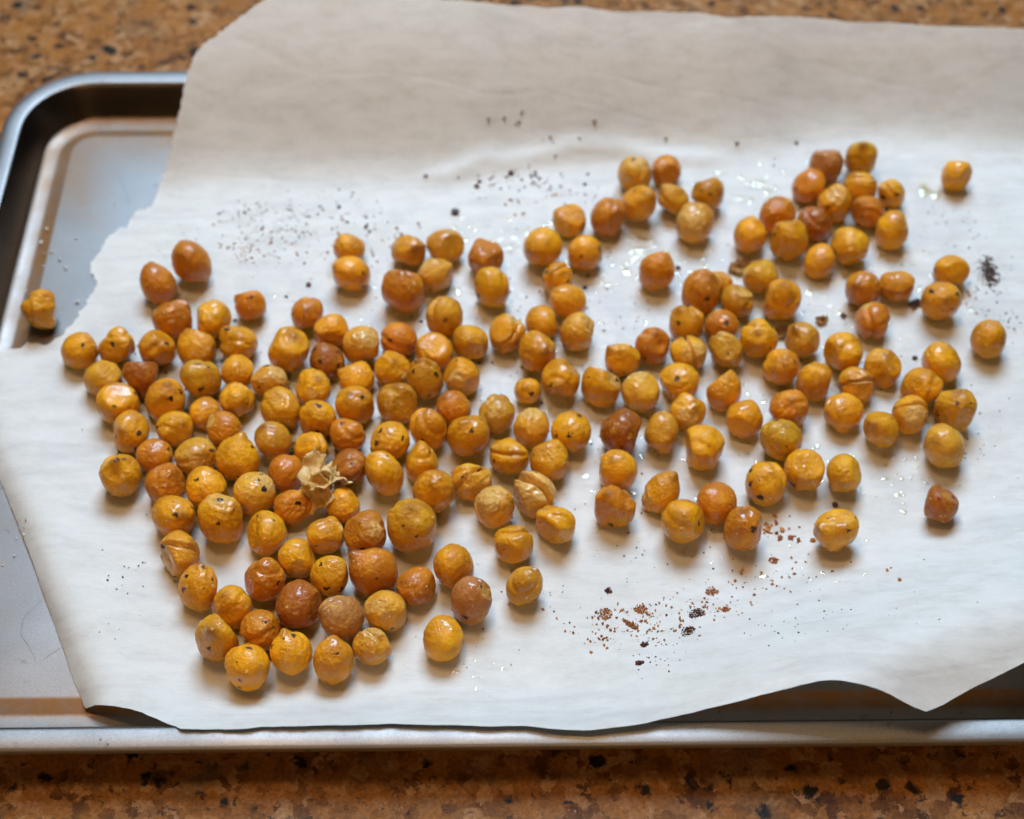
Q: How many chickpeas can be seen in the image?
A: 194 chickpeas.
